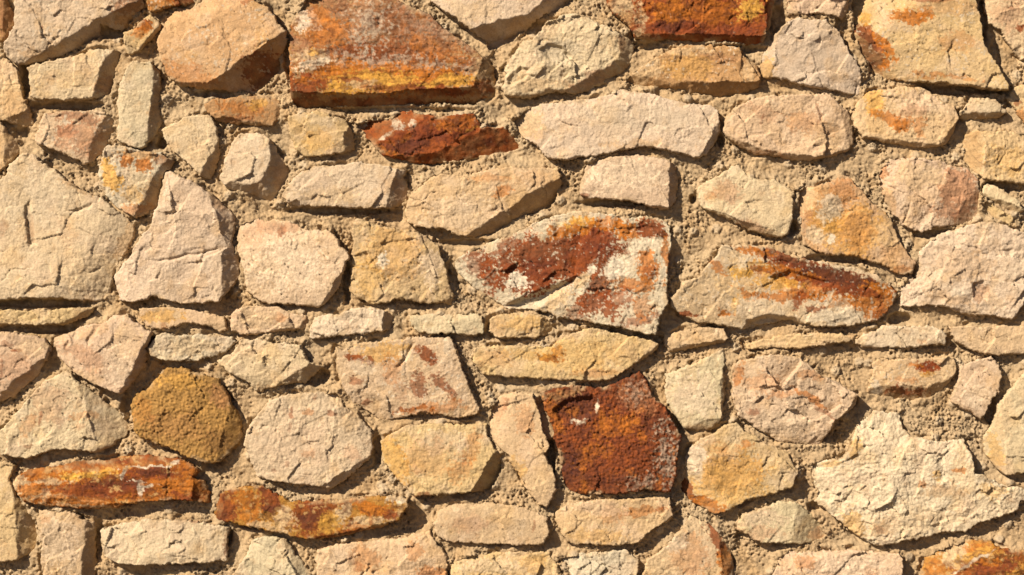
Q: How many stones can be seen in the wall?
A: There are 91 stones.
